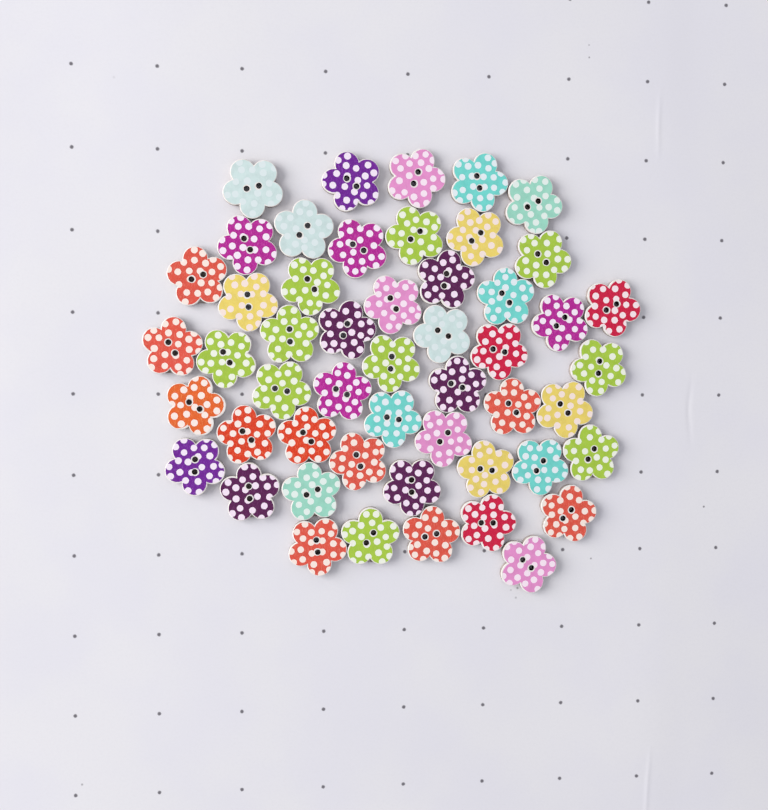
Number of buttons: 51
